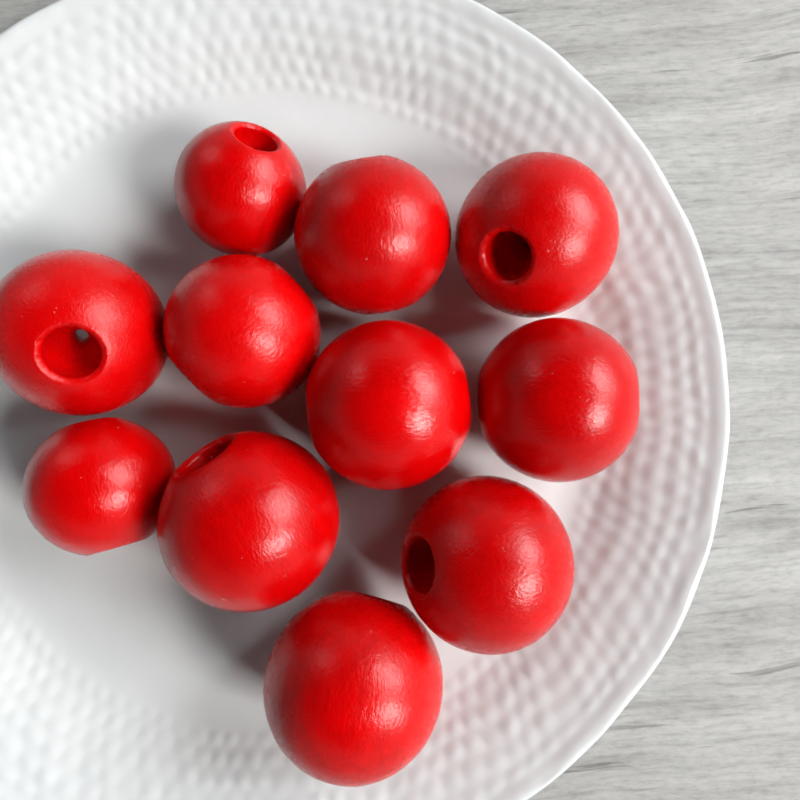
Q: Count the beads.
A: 11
